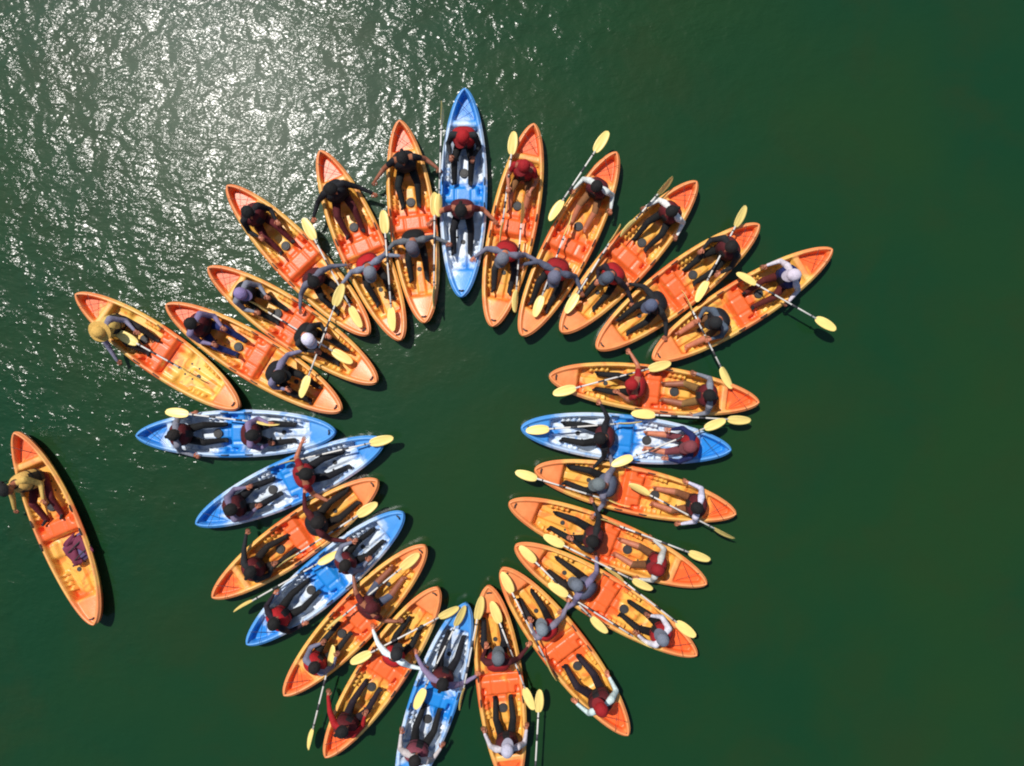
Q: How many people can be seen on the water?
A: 52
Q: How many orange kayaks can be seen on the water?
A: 21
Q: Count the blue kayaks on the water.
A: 6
